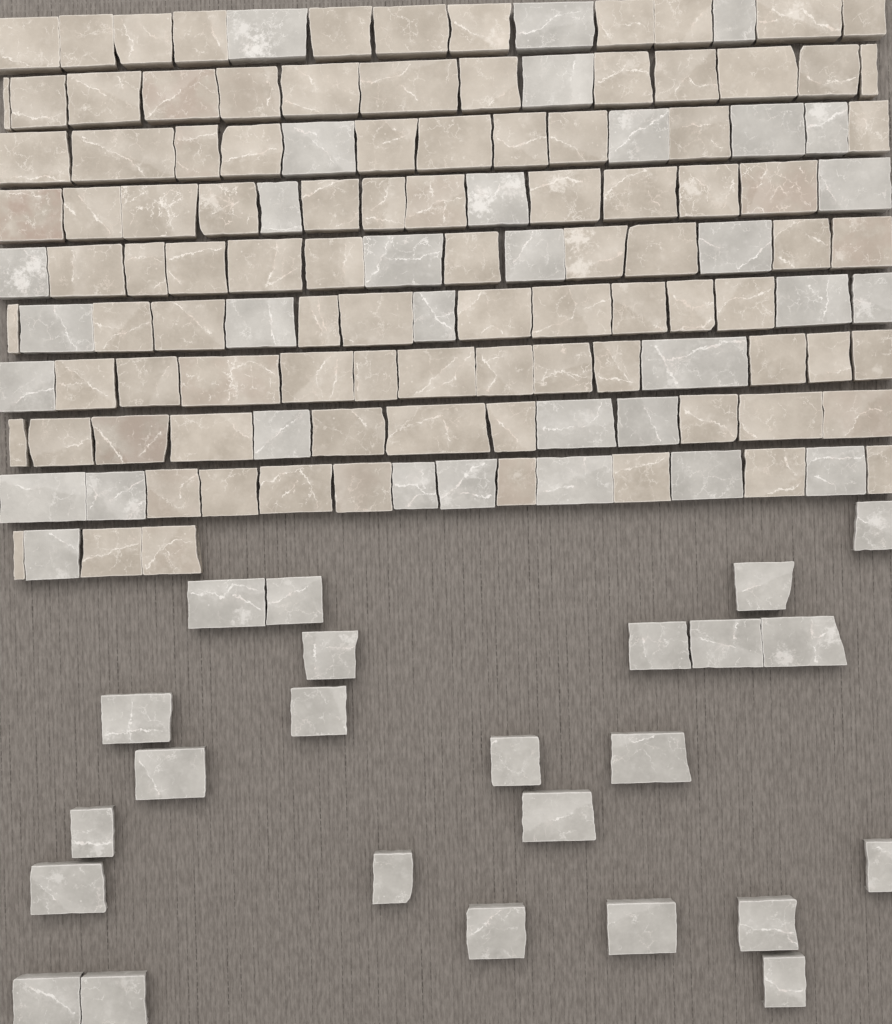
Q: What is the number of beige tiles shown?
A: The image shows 98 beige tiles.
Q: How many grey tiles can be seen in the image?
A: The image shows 57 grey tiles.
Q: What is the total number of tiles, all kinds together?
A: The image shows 155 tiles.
